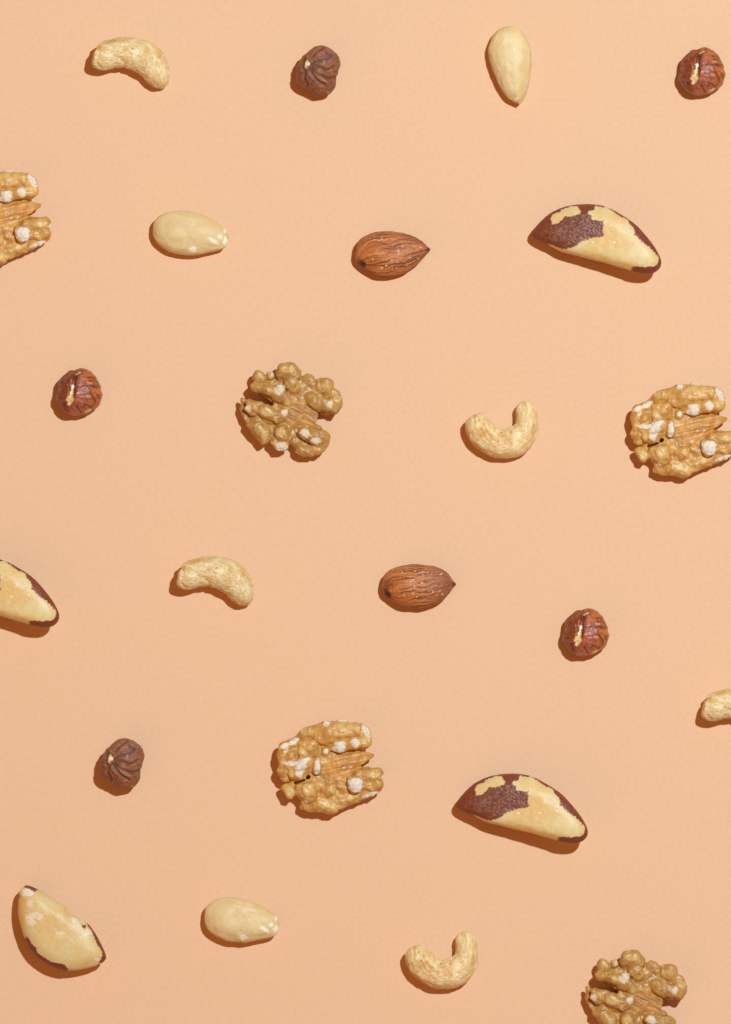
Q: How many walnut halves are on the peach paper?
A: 5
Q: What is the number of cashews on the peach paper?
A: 5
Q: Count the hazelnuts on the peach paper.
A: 5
